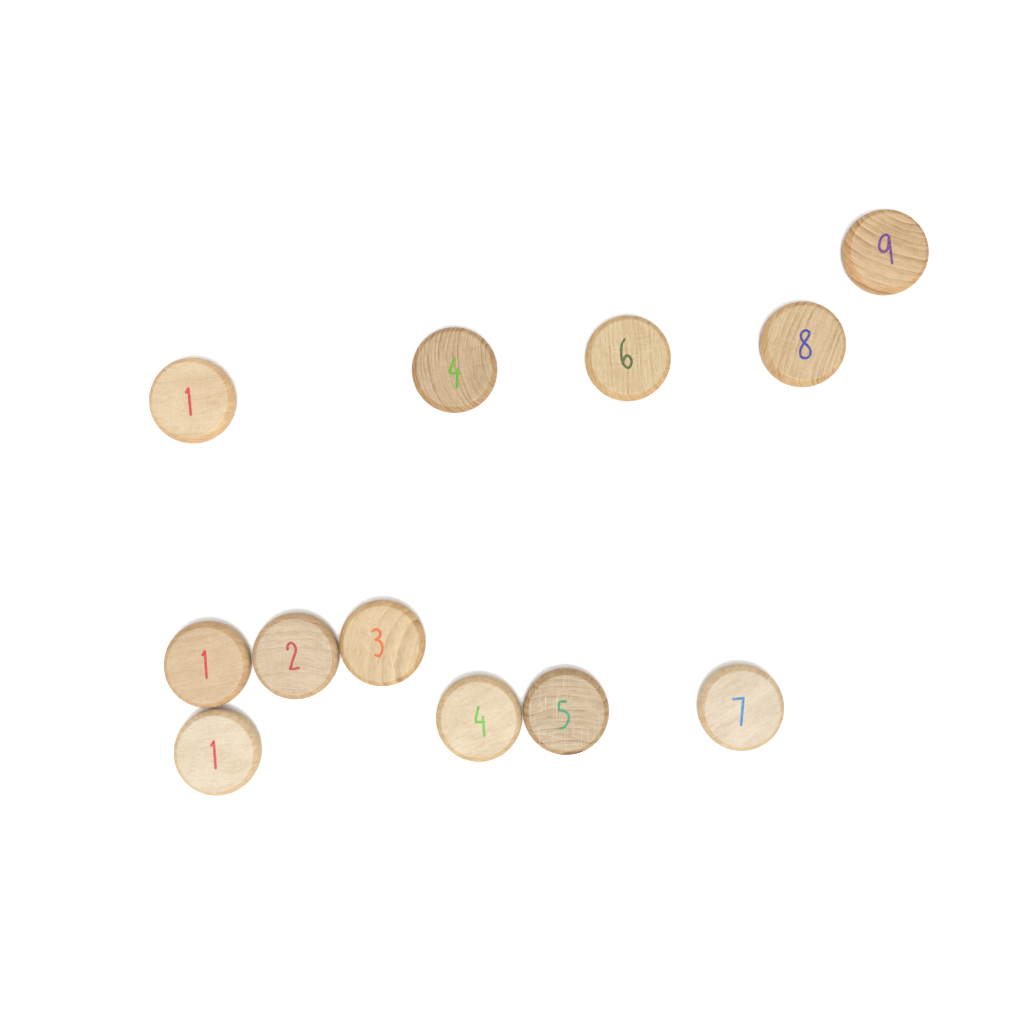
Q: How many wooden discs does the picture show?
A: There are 12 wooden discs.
